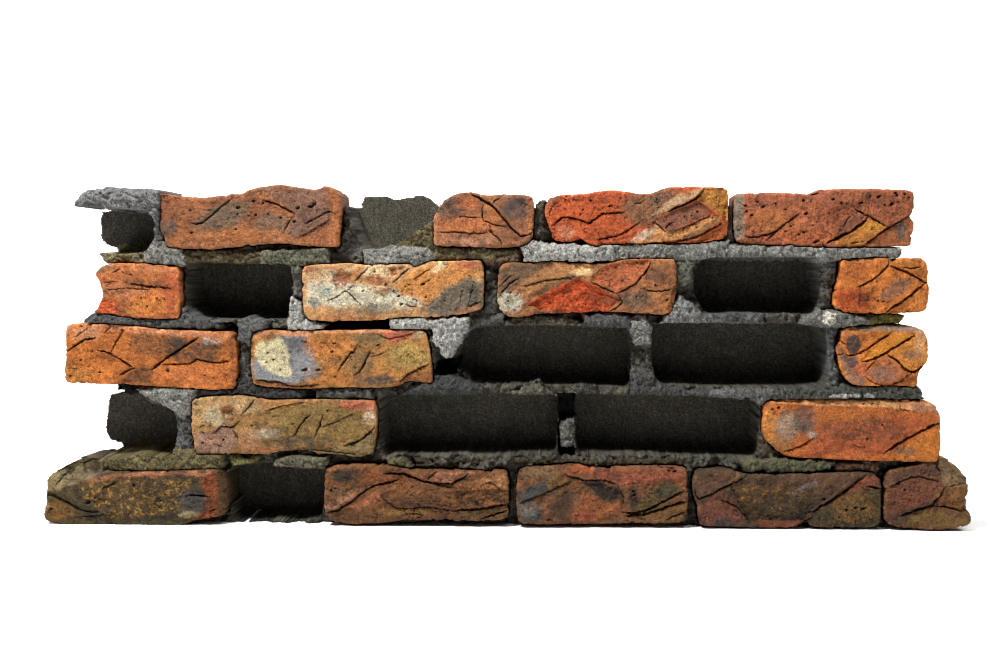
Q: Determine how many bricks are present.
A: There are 18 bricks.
